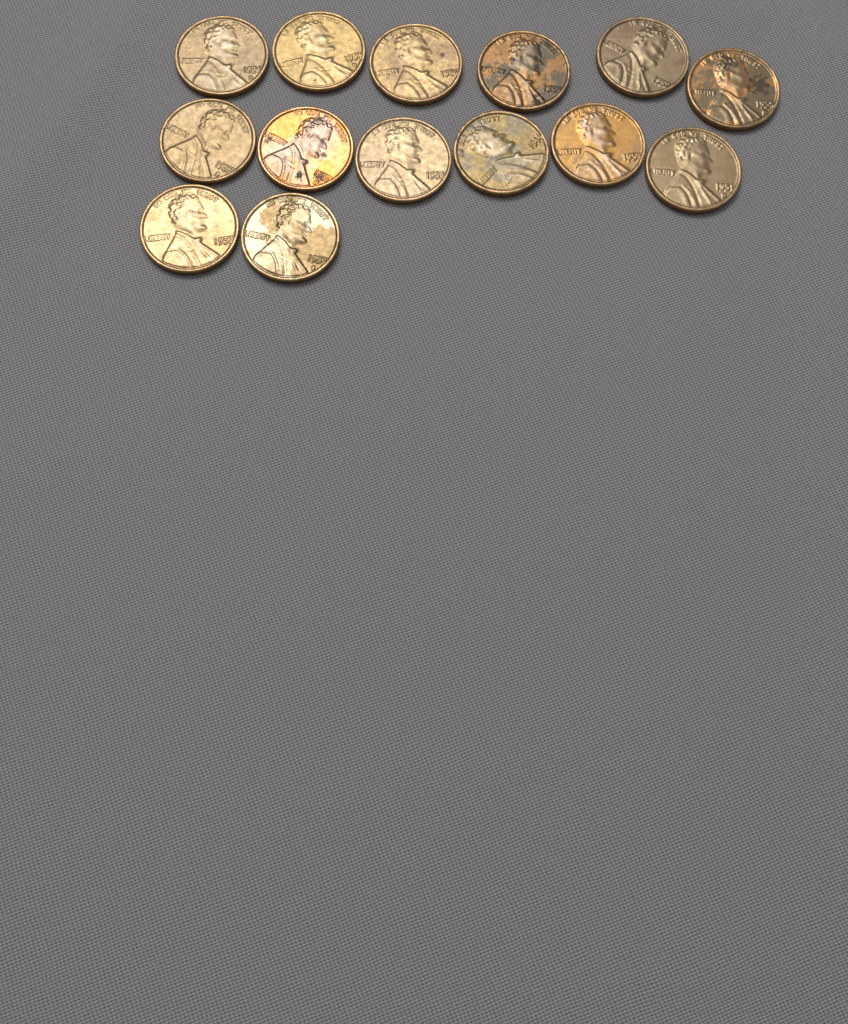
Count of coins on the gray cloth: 14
